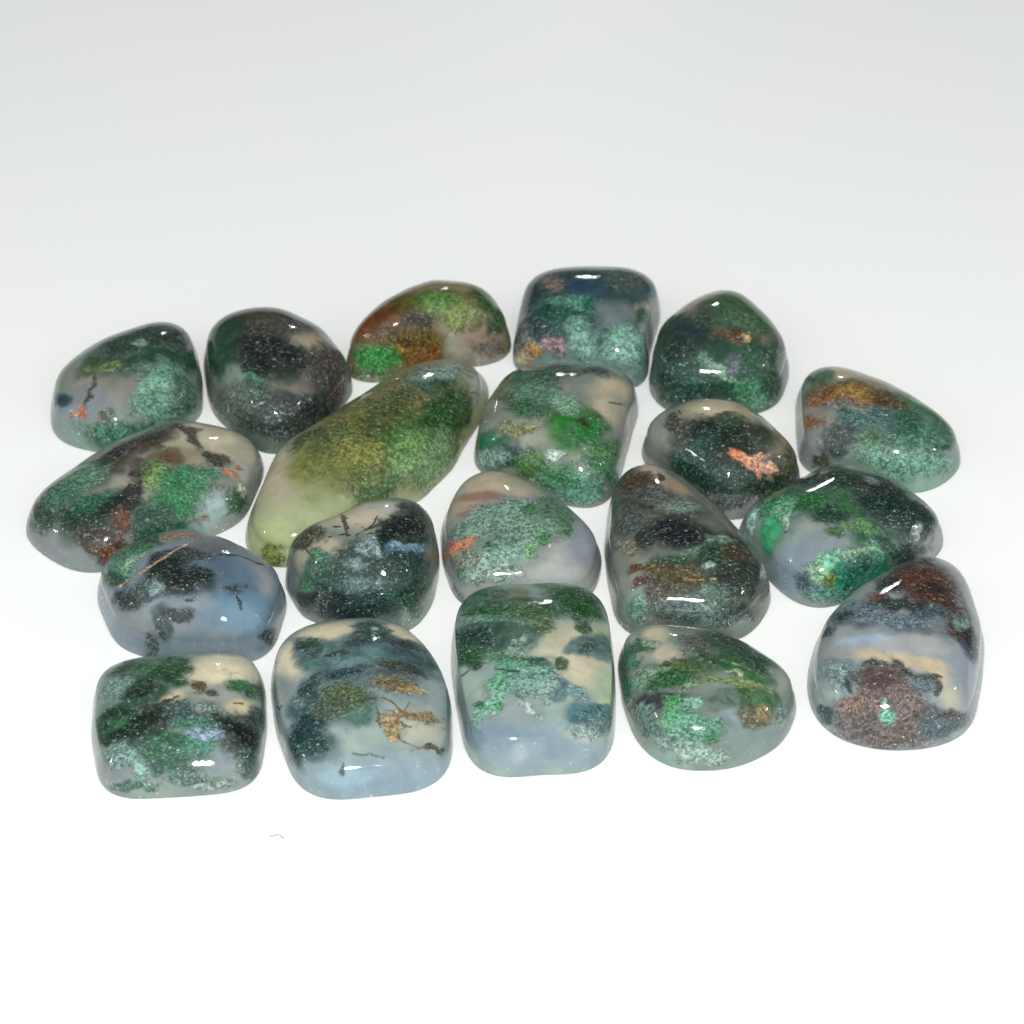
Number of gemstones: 20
